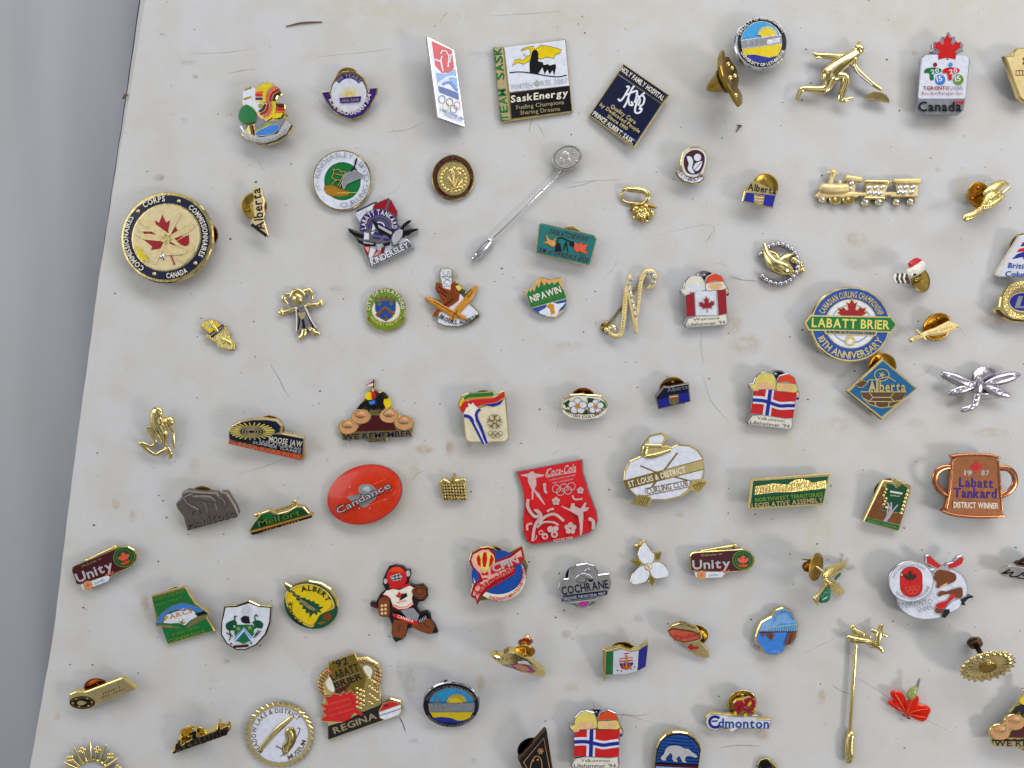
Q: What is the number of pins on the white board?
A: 84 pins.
